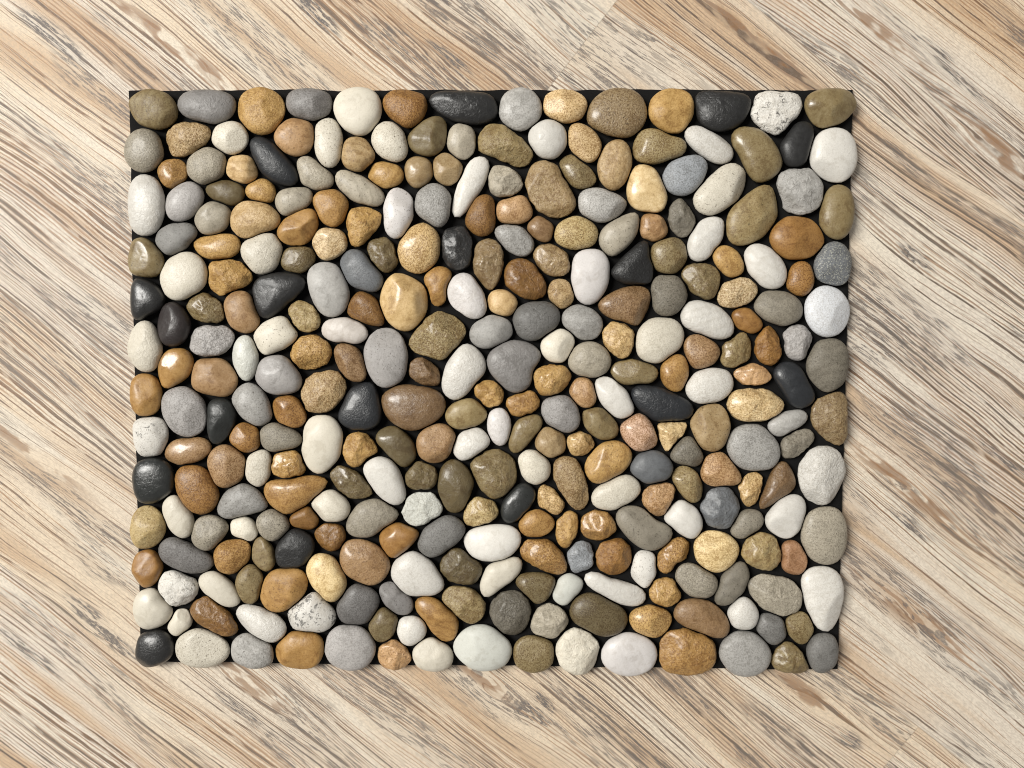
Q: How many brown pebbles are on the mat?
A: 152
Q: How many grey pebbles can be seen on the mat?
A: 67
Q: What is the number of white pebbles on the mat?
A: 64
